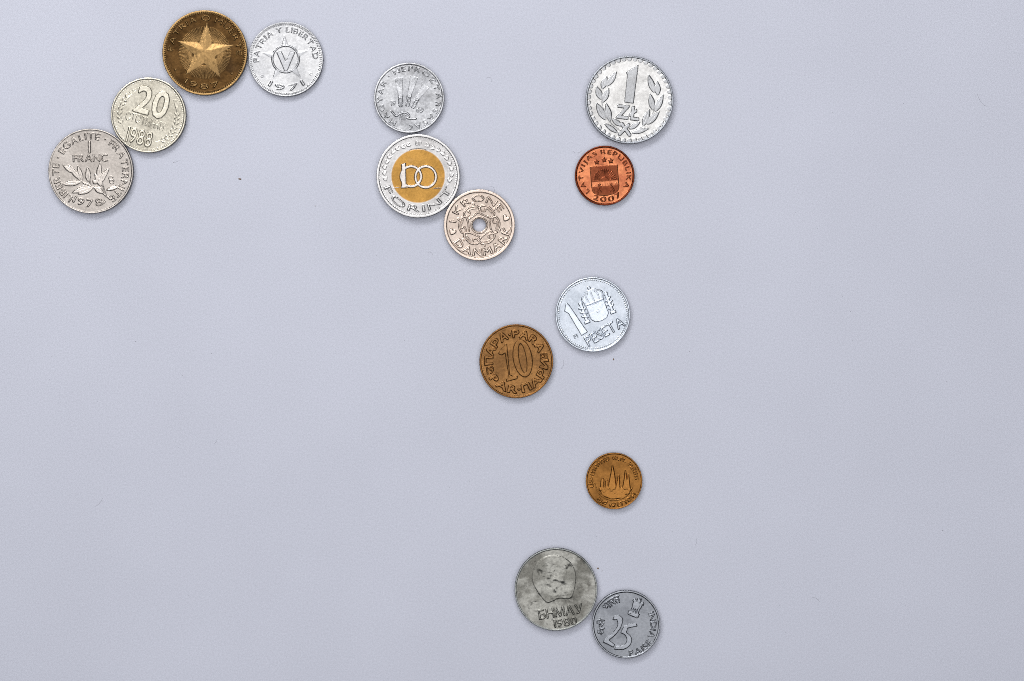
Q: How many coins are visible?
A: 14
